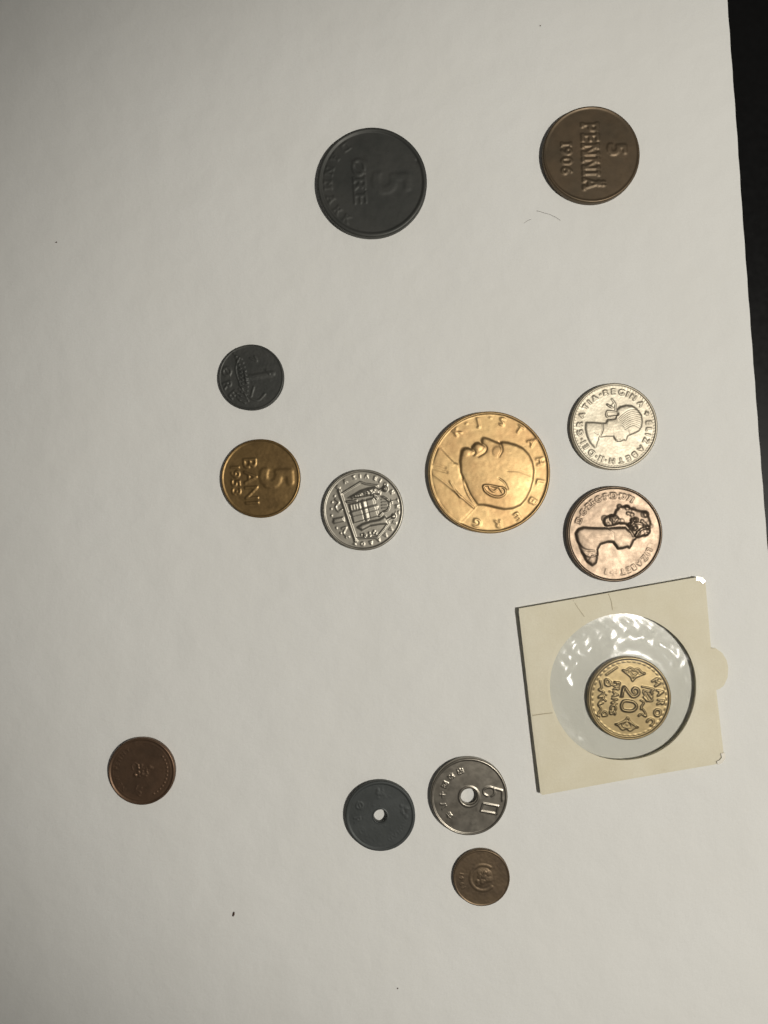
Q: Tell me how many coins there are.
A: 13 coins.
